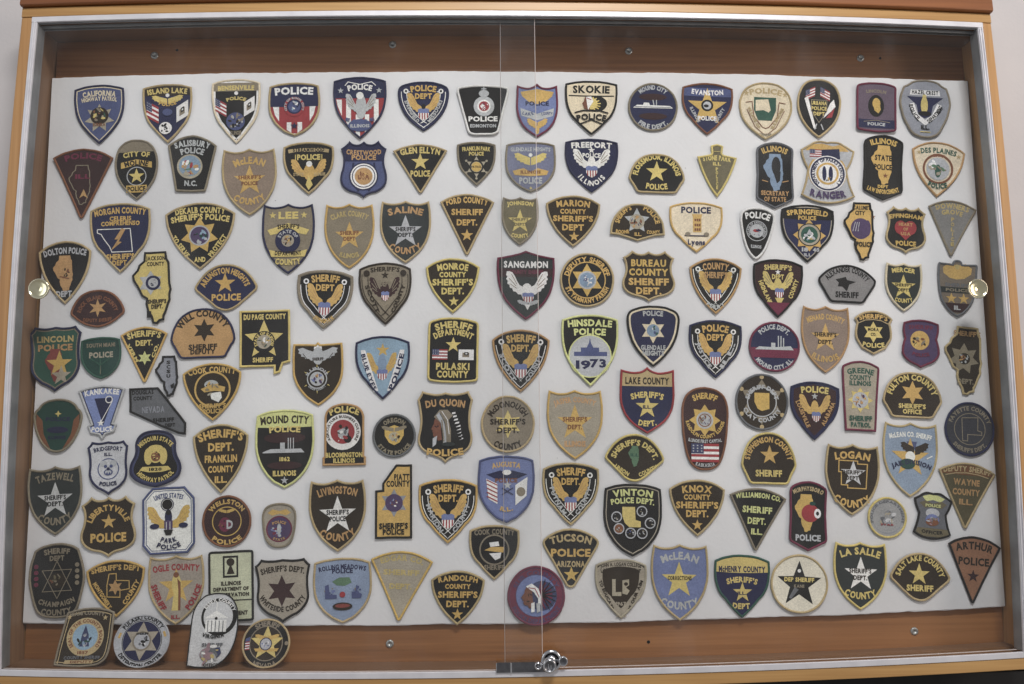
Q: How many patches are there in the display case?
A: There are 142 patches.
